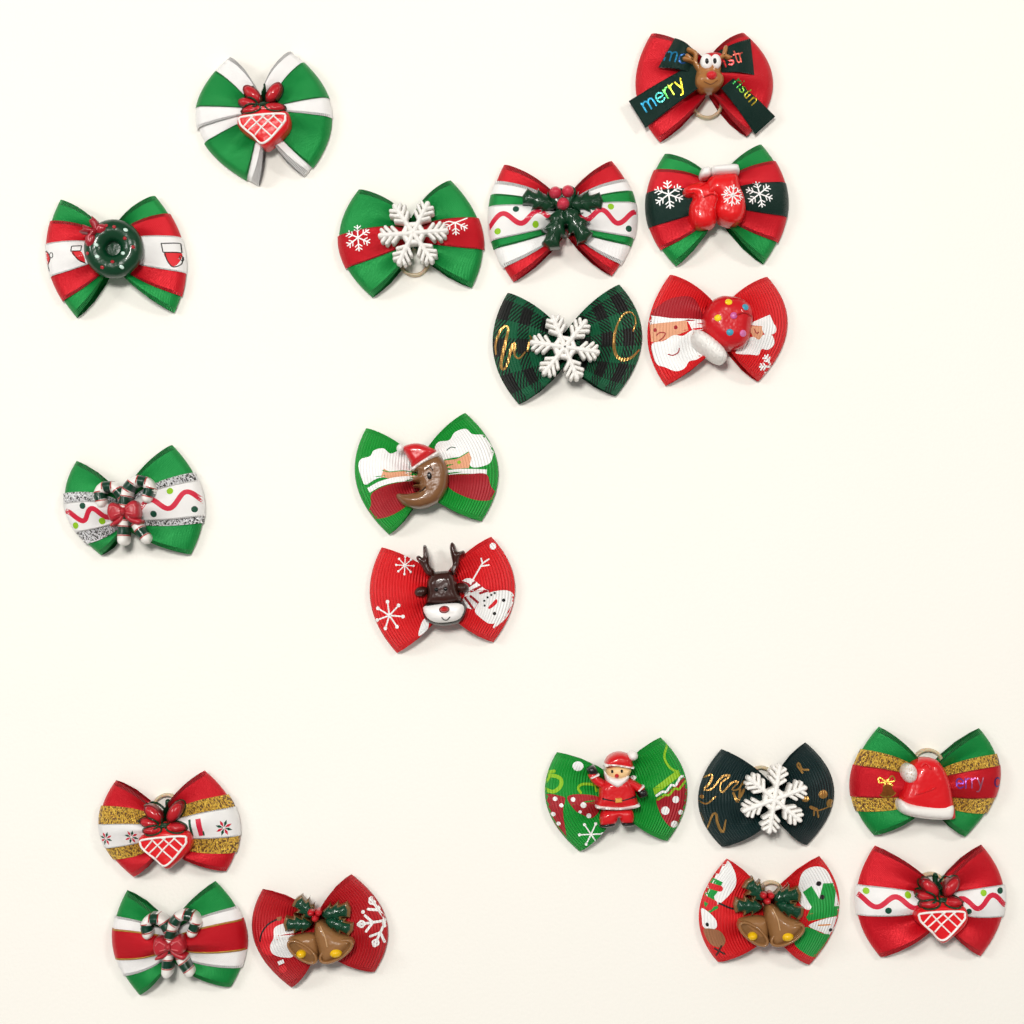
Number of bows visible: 19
